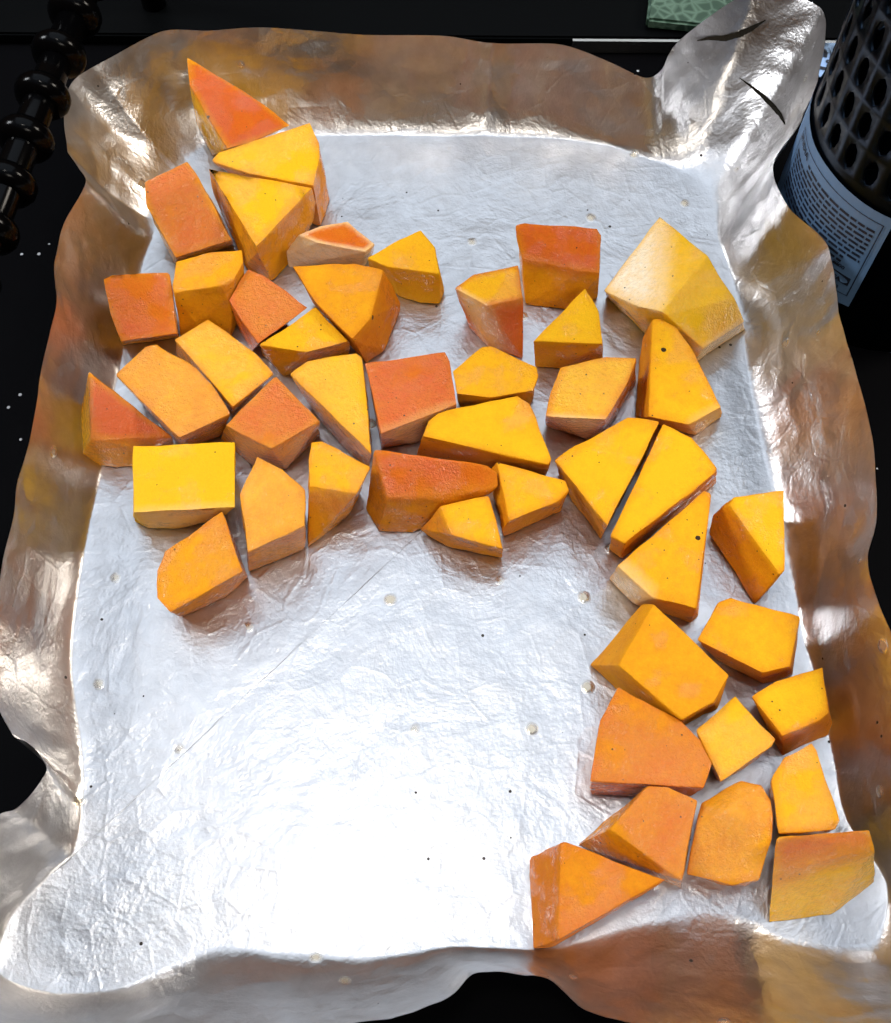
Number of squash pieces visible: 46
